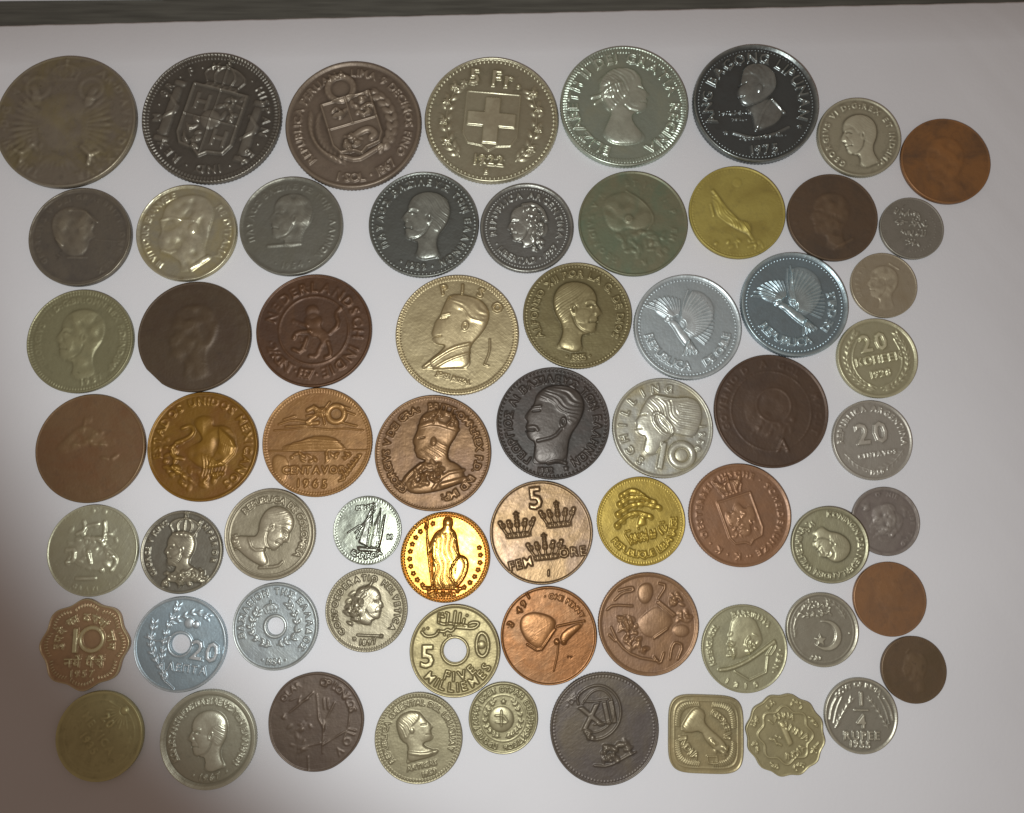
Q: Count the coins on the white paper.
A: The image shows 64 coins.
